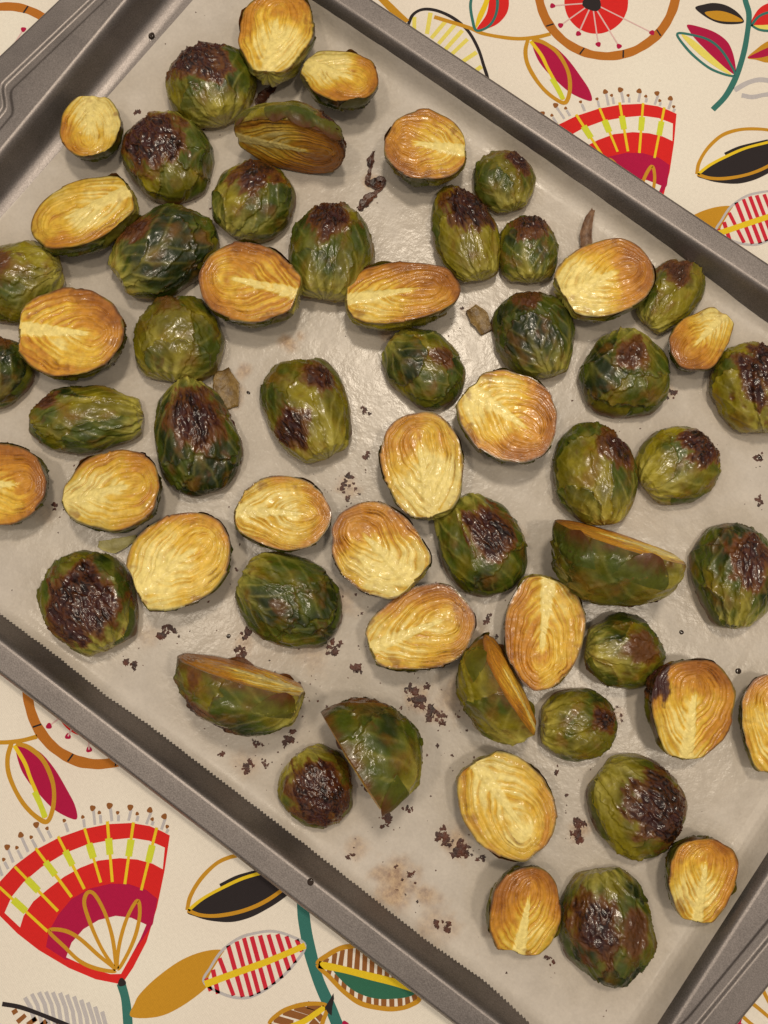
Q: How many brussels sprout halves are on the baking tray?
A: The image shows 59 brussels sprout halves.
